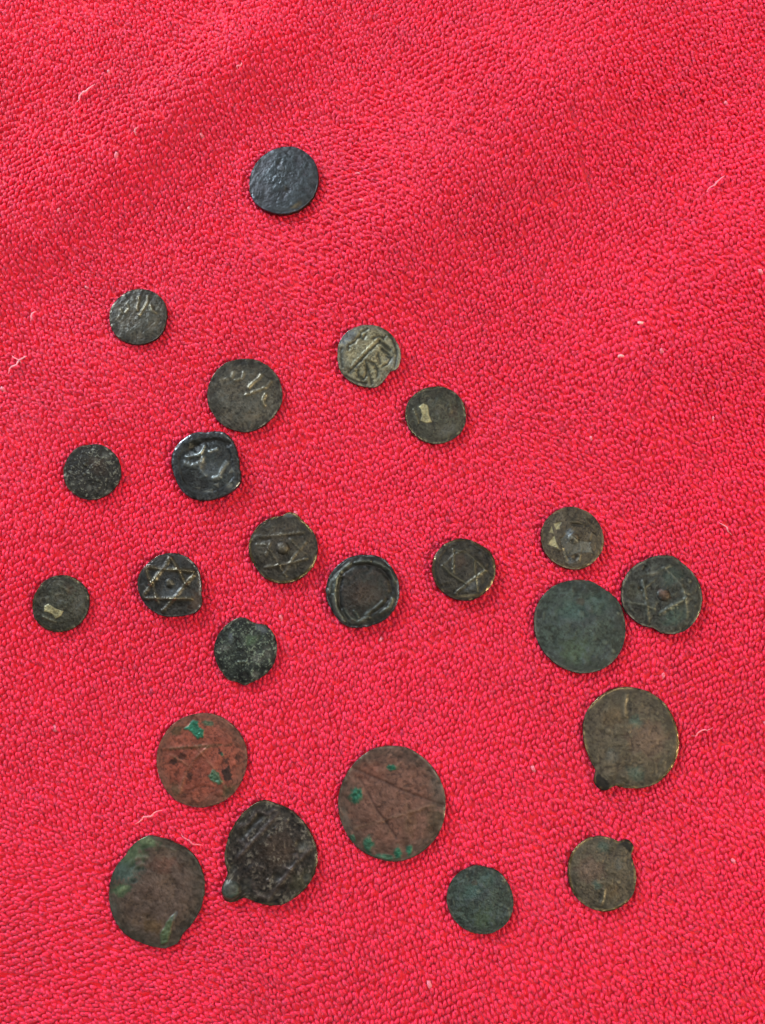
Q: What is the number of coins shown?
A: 23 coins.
